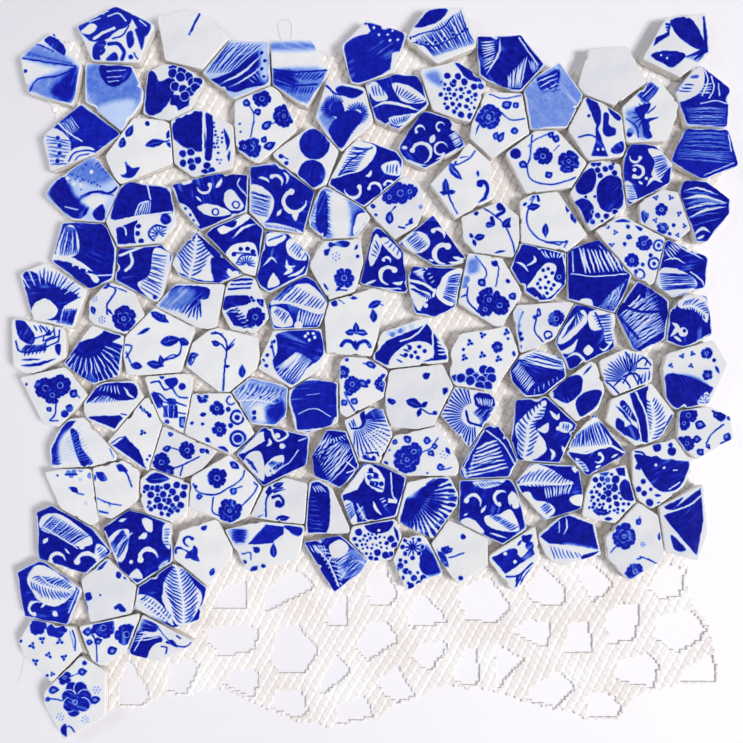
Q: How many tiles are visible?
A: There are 129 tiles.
